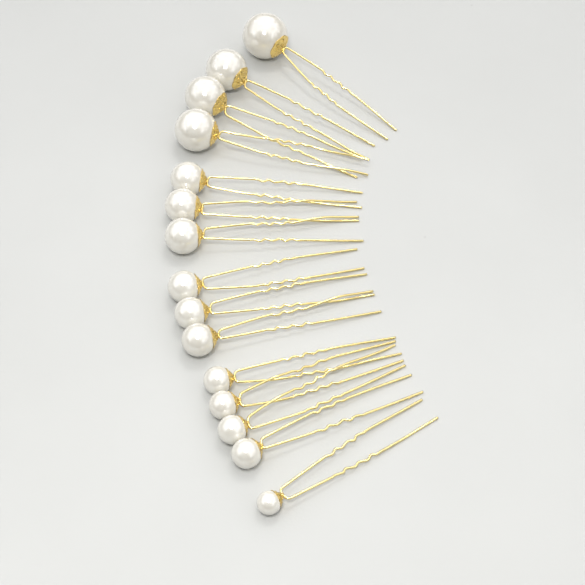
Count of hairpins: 15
